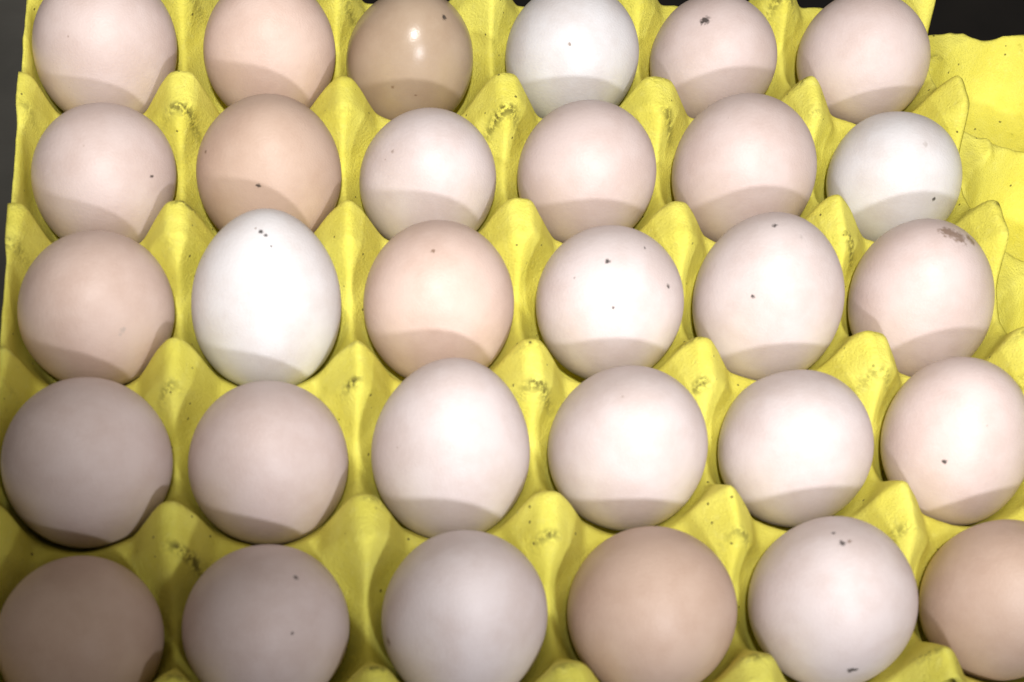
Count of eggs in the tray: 30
